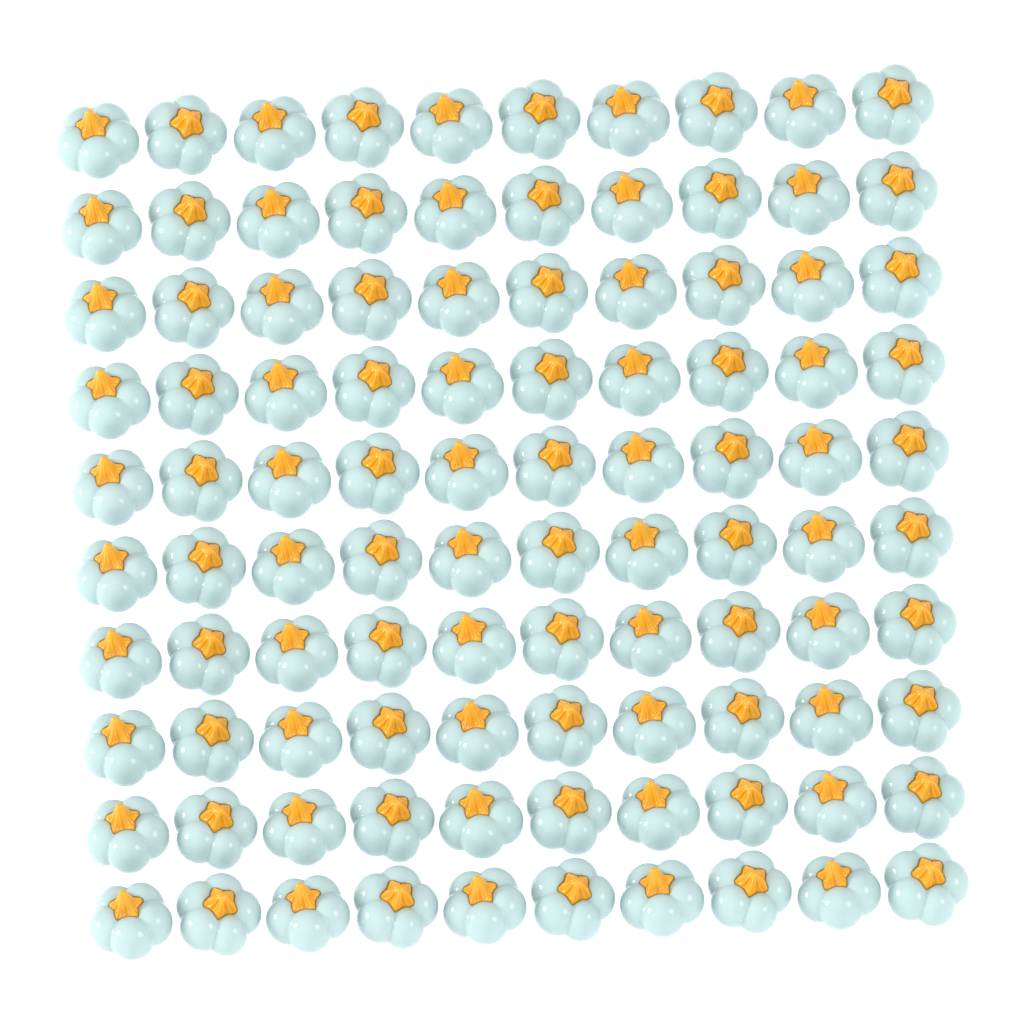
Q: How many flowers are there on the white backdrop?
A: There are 100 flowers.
